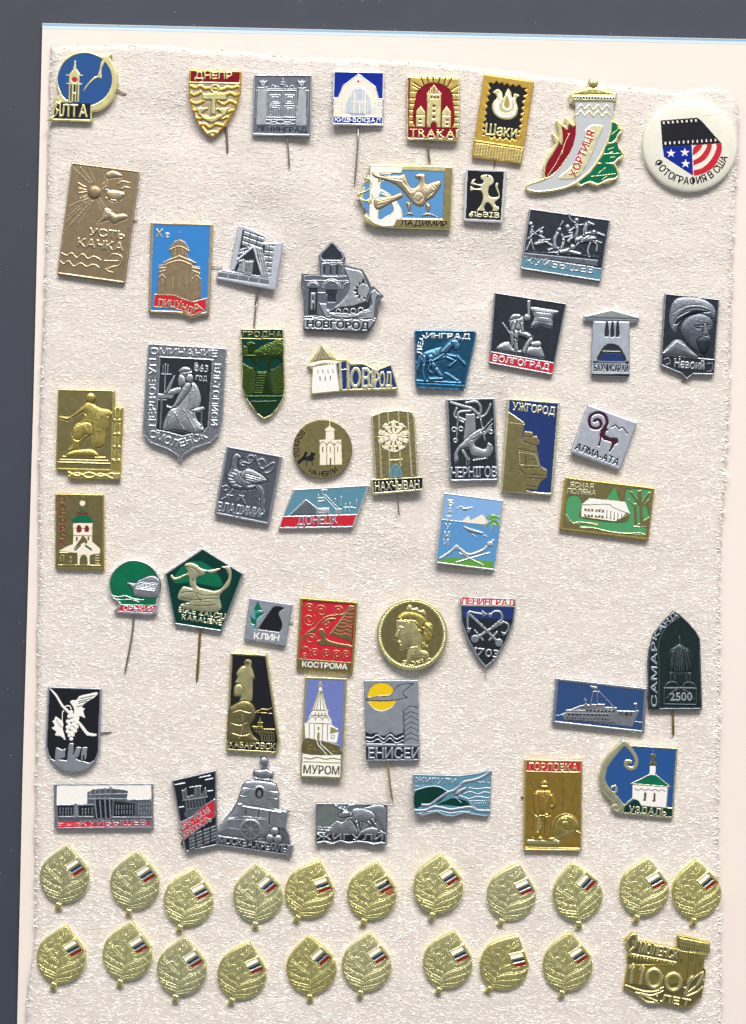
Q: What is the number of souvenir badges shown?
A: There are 53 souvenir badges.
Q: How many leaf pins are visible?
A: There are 20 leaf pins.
